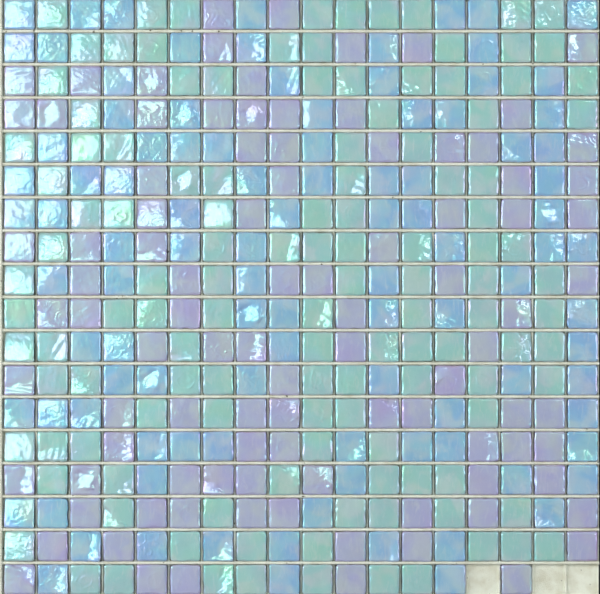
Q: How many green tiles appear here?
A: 124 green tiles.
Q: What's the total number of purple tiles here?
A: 96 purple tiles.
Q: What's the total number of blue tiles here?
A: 101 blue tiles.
